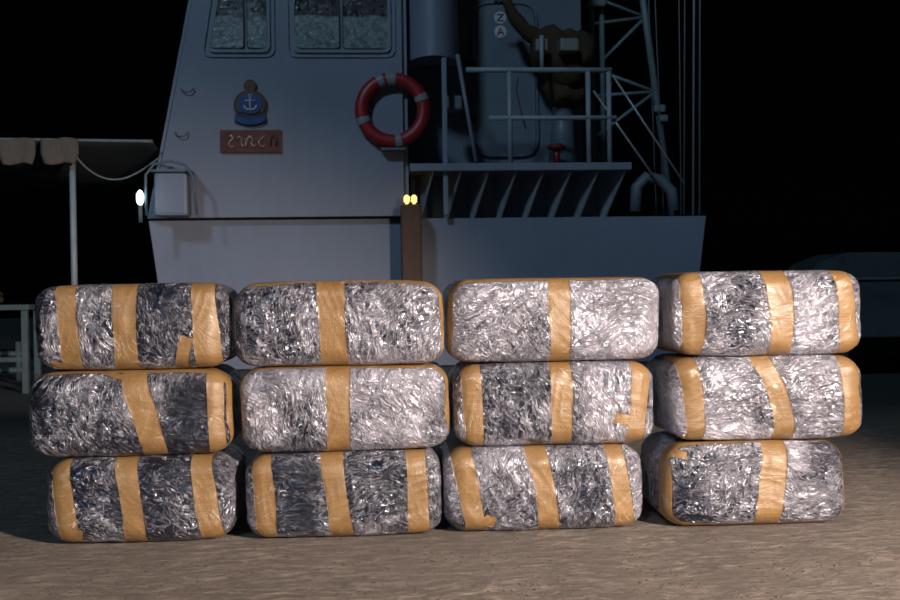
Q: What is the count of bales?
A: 12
